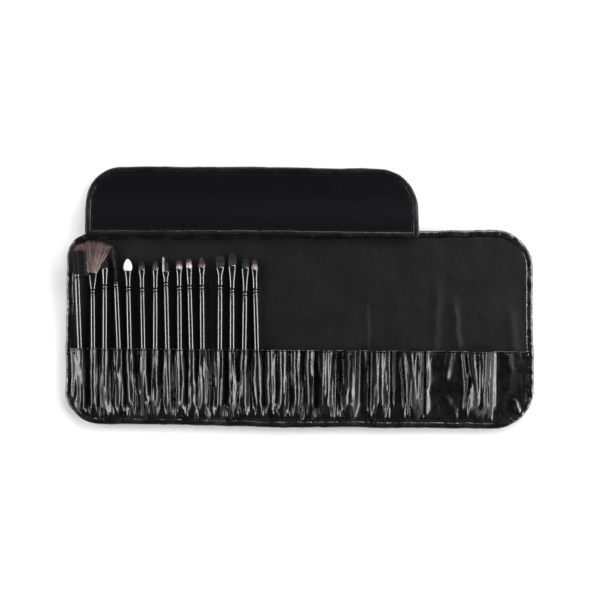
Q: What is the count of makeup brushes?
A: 15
